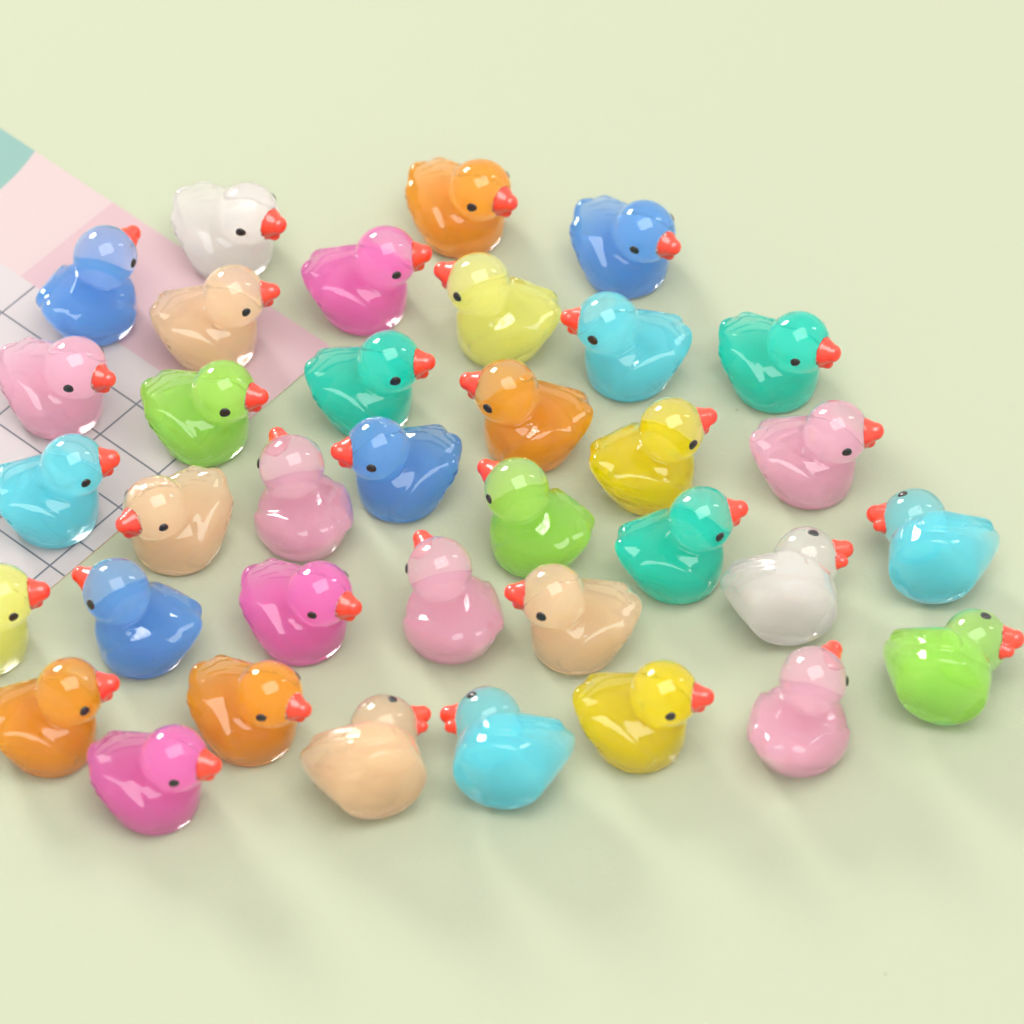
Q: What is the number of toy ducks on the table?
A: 36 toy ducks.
